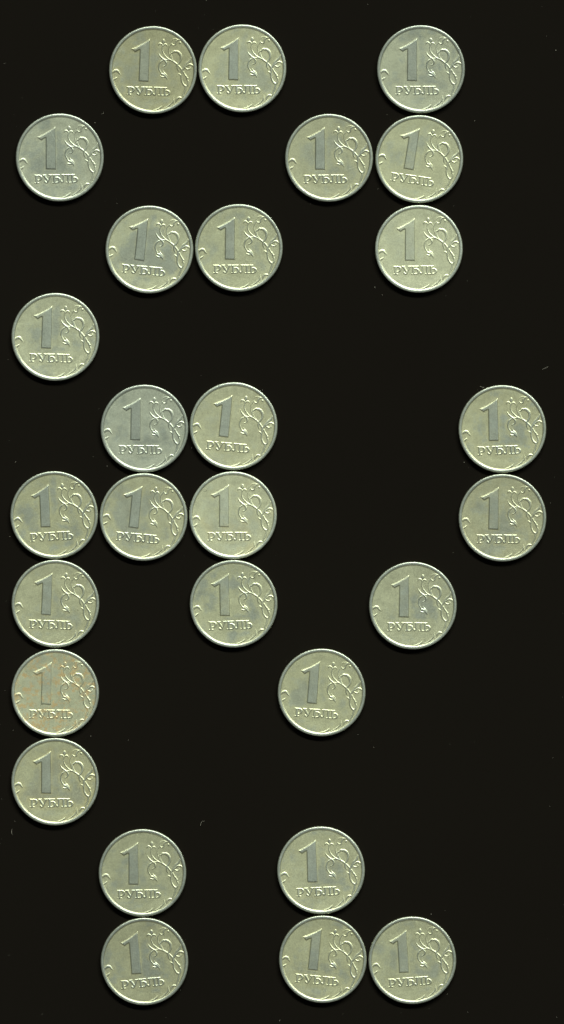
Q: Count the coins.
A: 28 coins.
